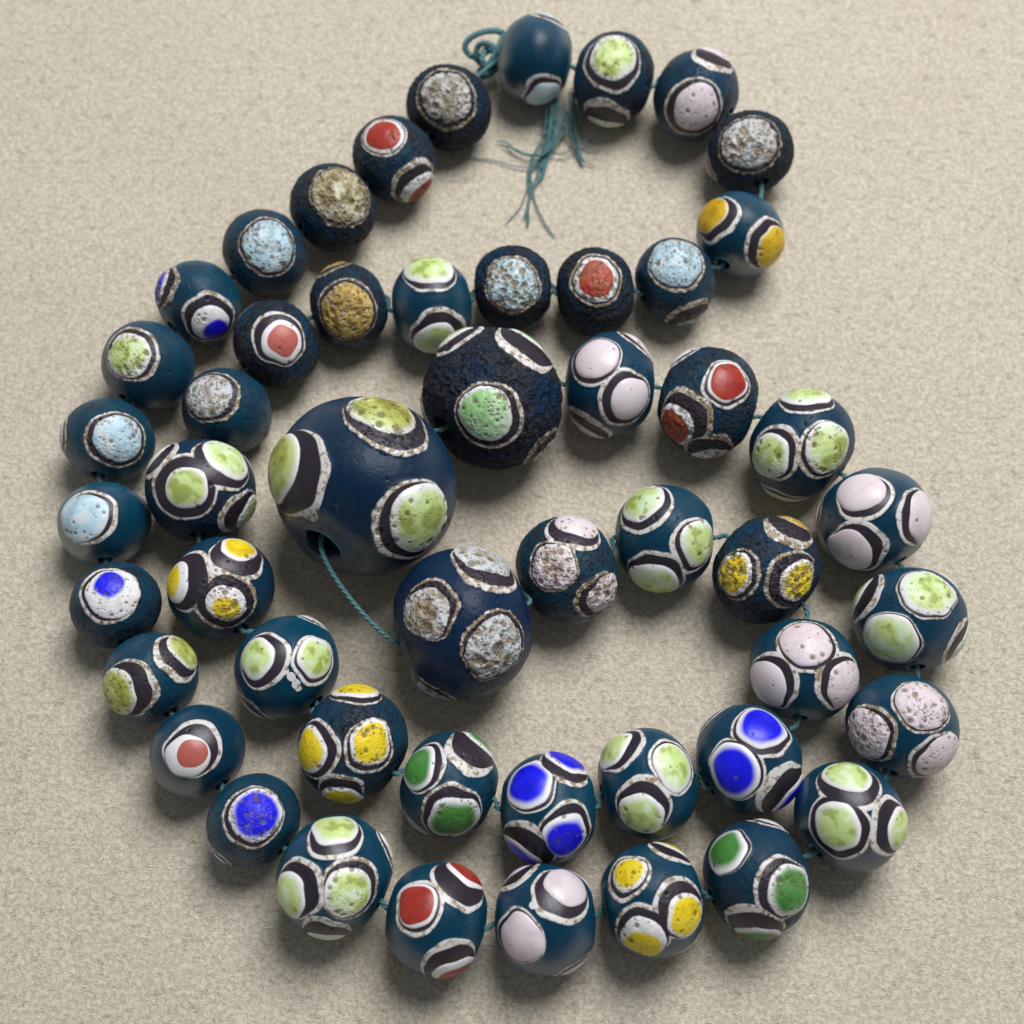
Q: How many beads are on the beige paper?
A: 51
